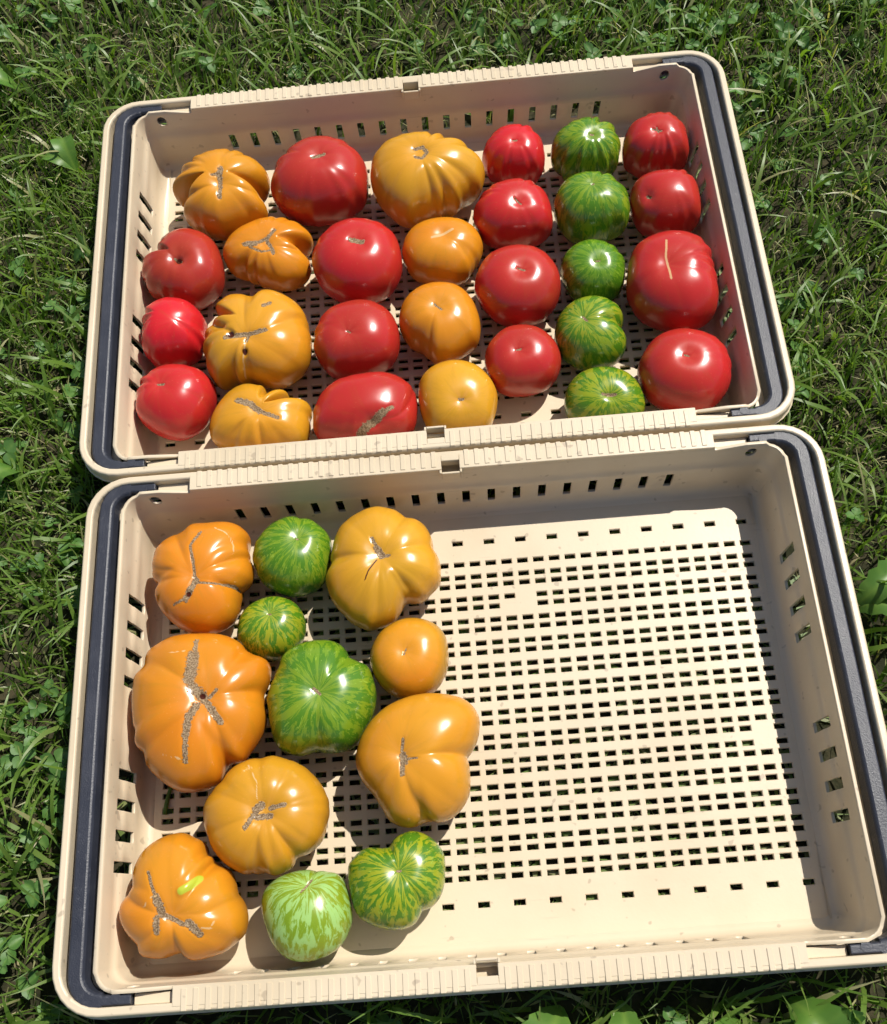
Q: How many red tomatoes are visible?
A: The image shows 15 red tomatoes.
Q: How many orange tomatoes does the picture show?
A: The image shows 15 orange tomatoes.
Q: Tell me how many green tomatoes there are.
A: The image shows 10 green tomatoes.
